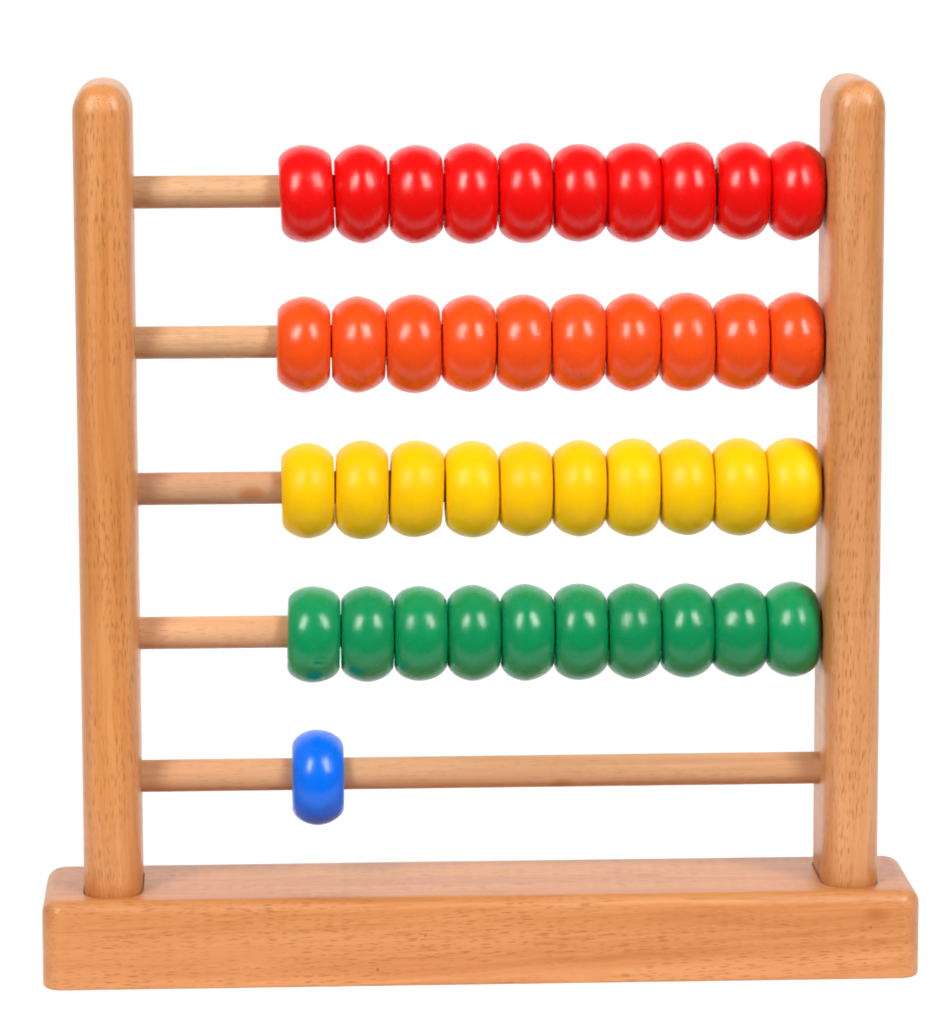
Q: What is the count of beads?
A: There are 41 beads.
